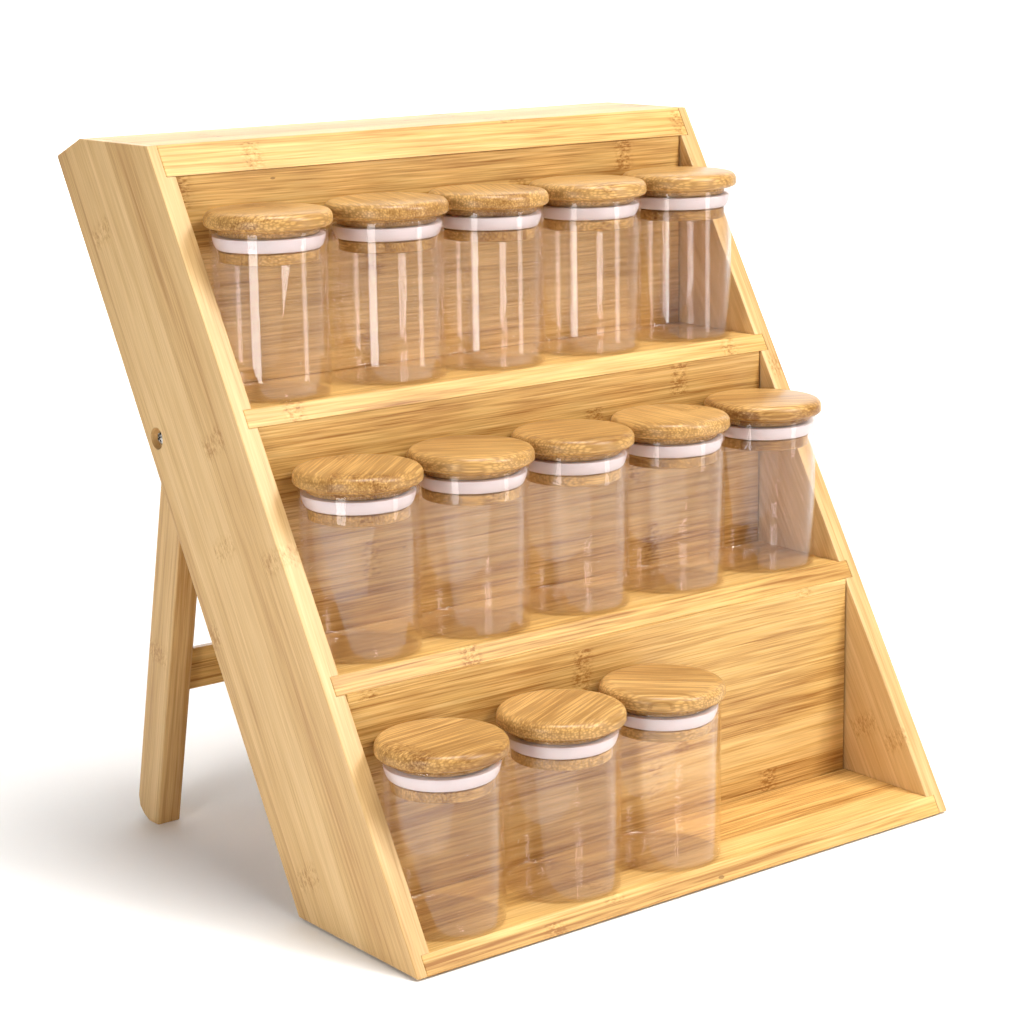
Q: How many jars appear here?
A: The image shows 13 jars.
